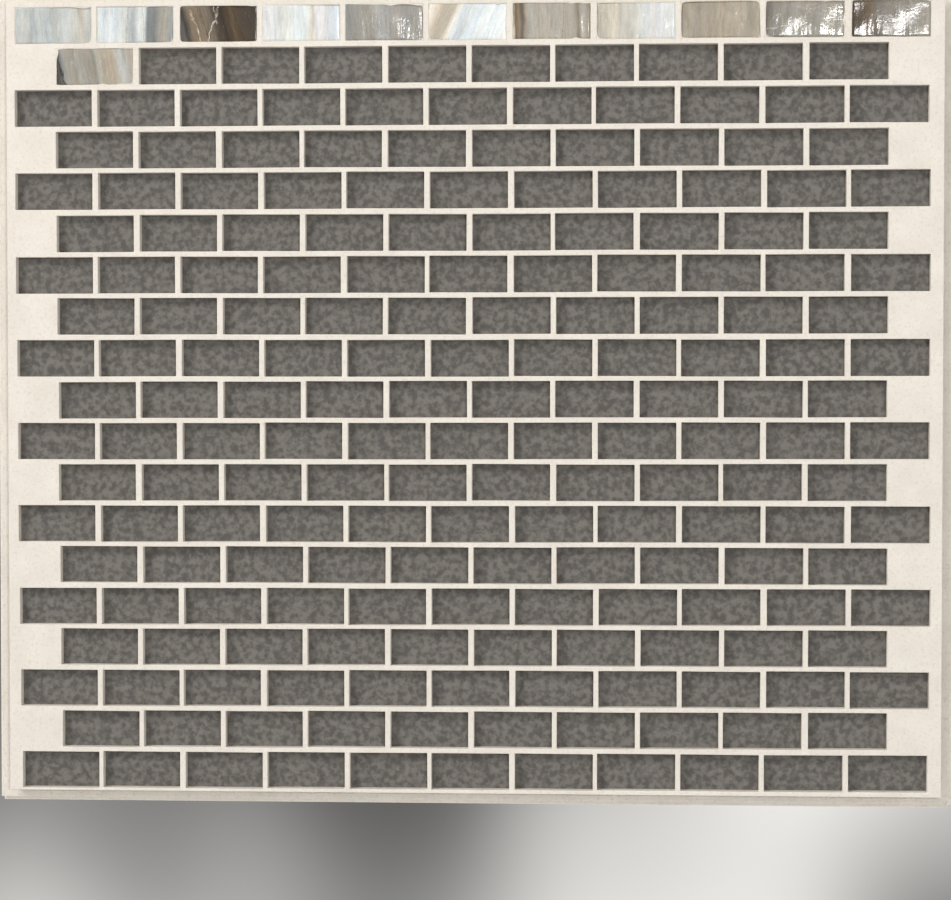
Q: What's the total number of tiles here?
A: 12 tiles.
